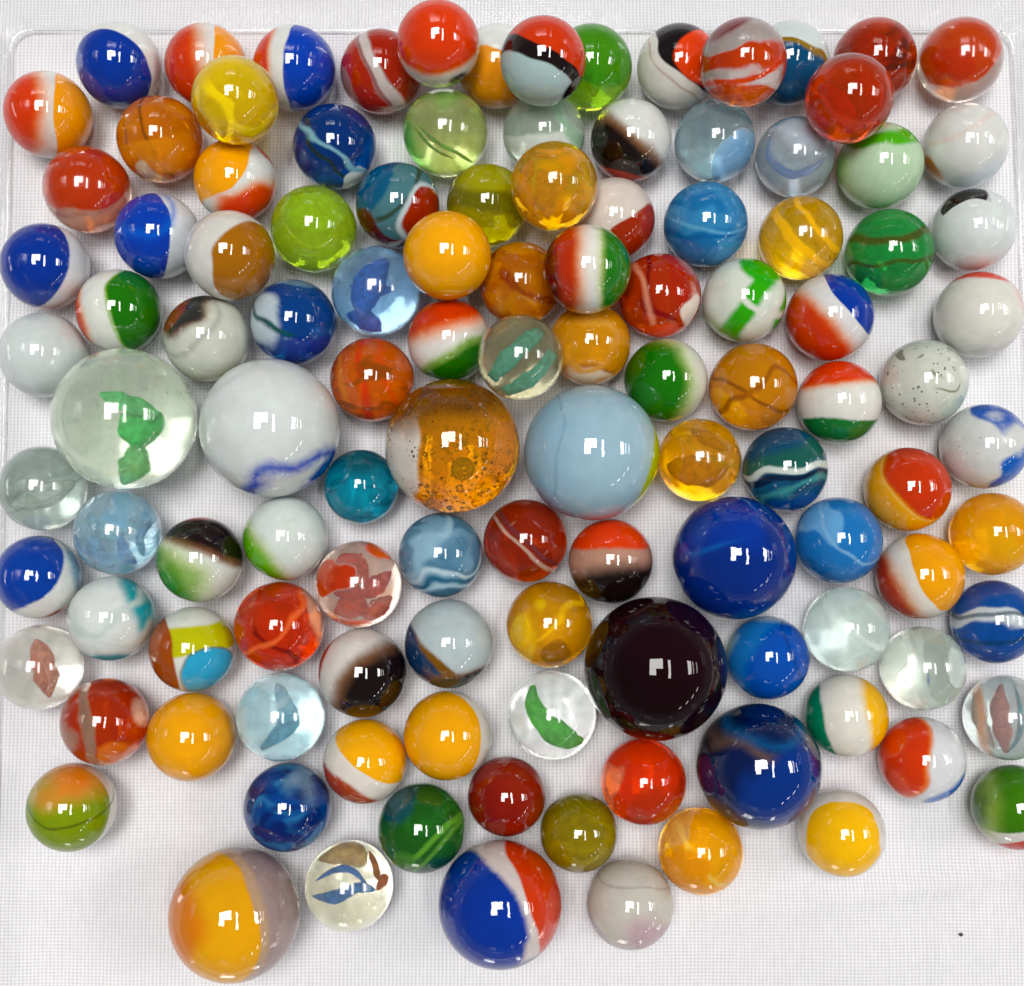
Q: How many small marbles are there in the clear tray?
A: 107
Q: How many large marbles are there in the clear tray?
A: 9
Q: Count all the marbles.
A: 116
